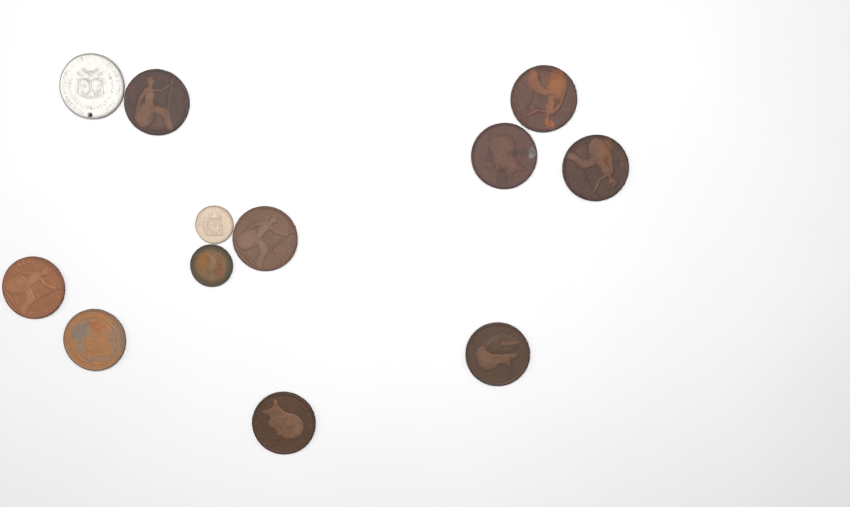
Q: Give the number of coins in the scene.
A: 12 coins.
